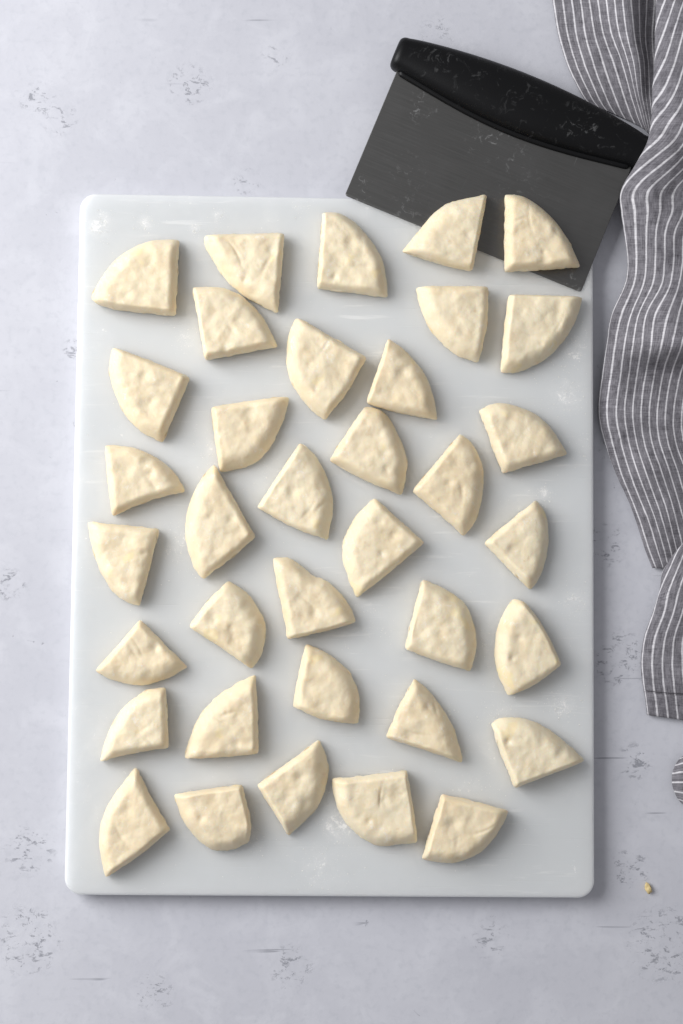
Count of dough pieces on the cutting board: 36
